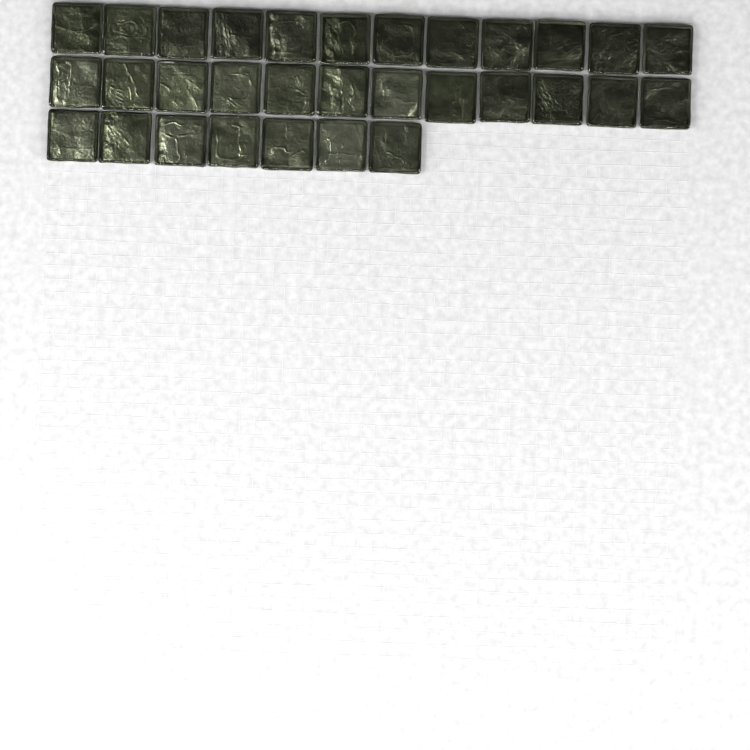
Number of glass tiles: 31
